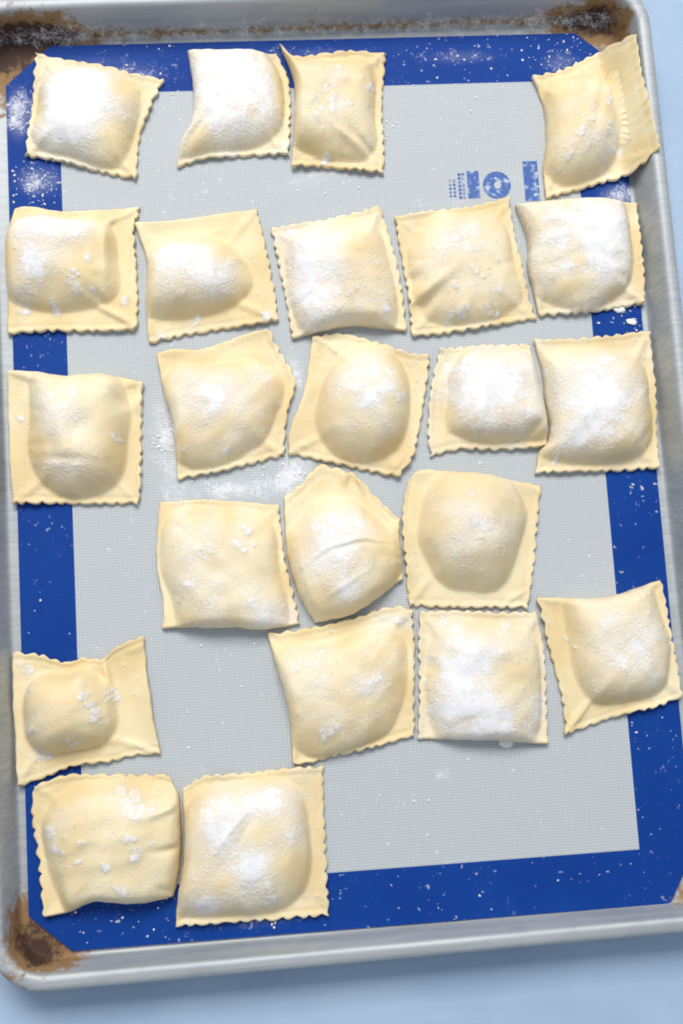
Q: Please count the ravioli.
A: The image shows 23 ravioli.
